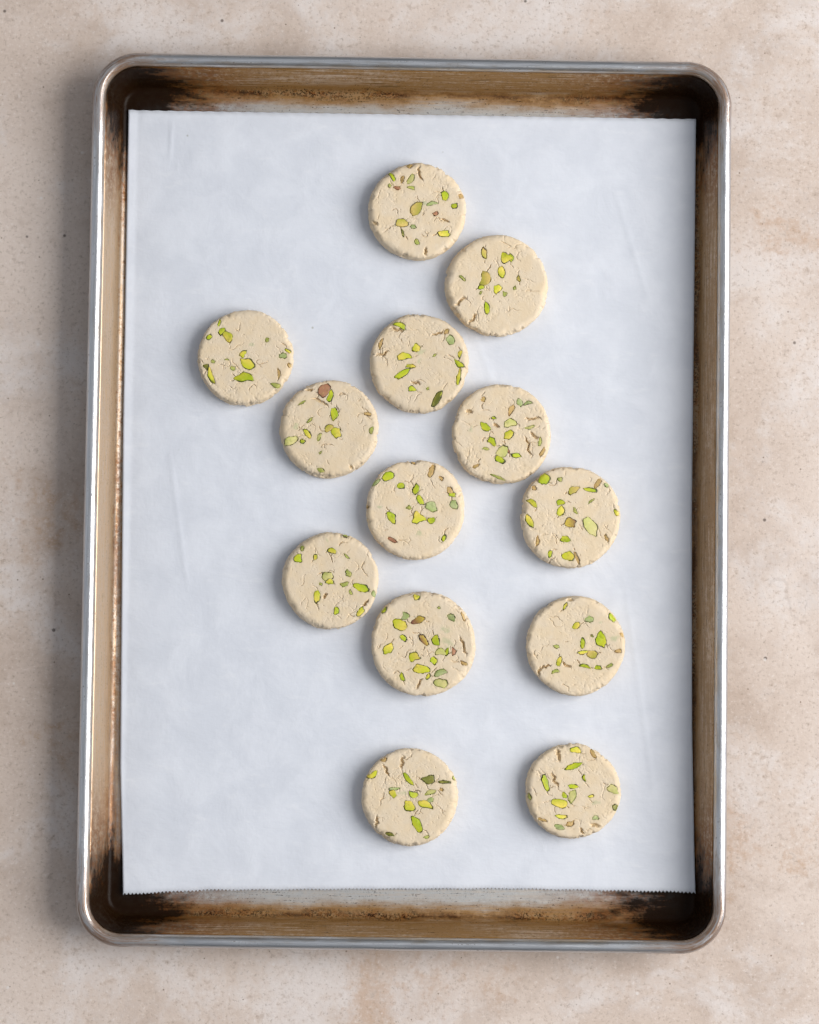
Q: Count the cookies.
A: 13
